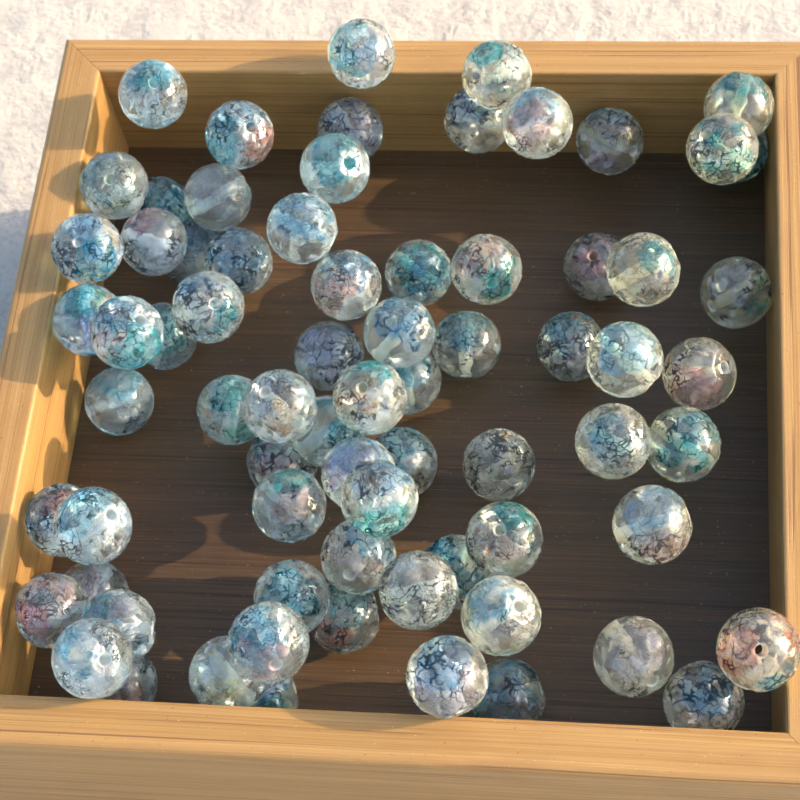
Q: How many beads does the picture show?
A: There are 73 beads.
